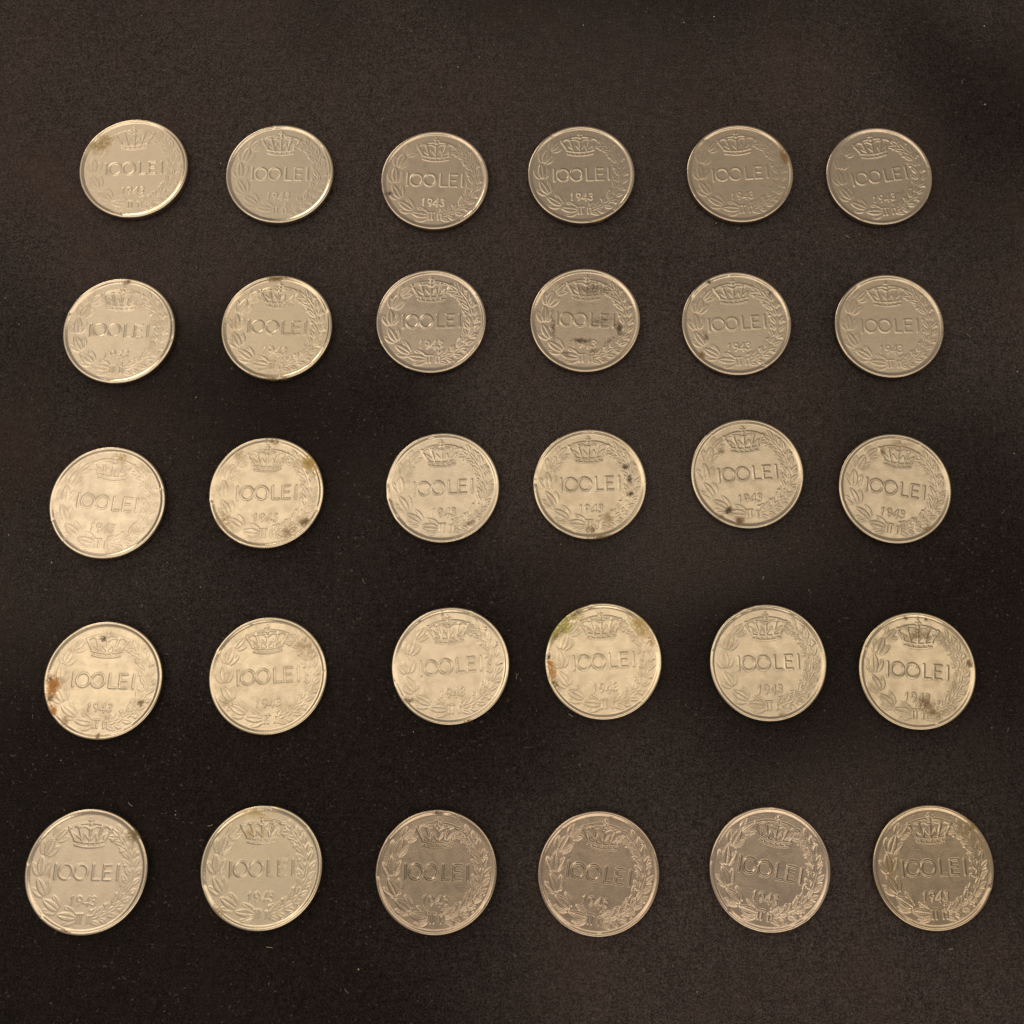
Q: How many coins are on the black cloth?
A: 30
